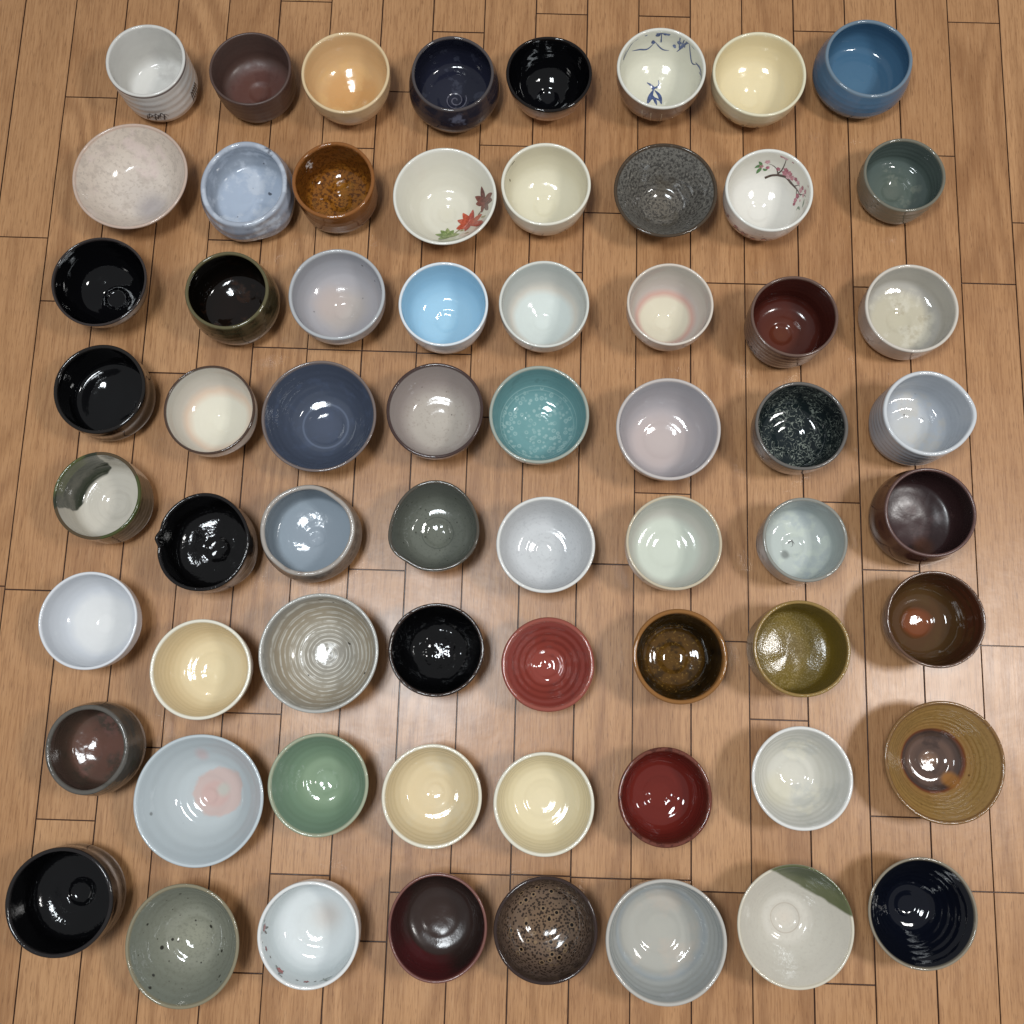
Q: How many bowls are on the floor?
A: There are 64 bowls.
